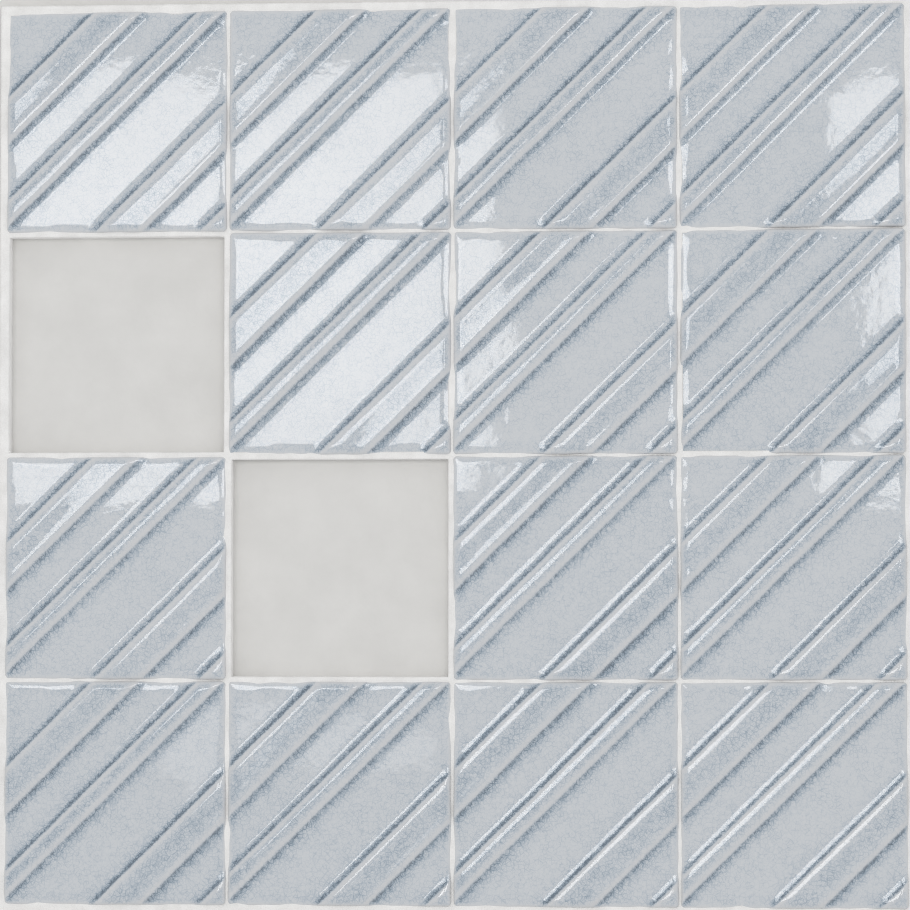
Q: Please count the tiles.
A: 14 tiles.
